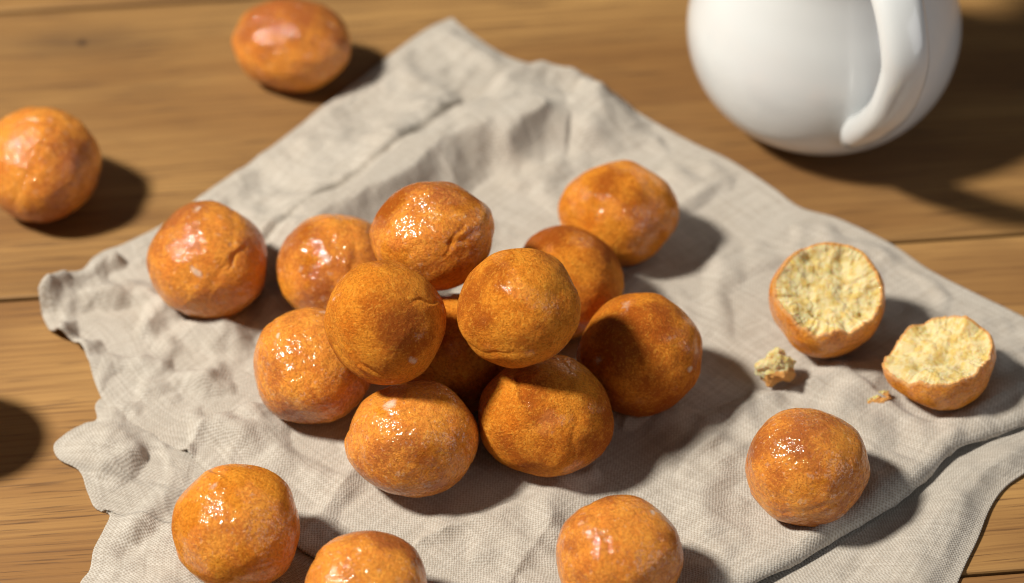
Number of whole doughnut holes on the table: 18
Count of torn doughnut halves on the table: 2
